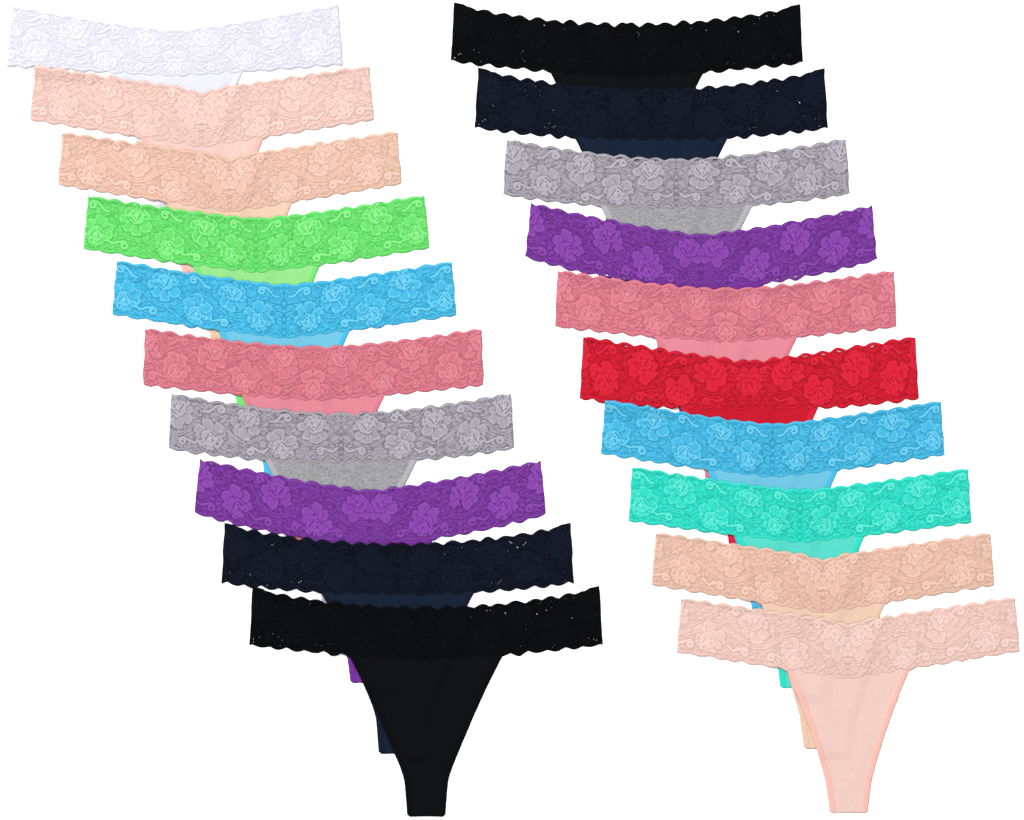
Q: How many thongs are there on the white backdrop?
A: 20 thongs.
